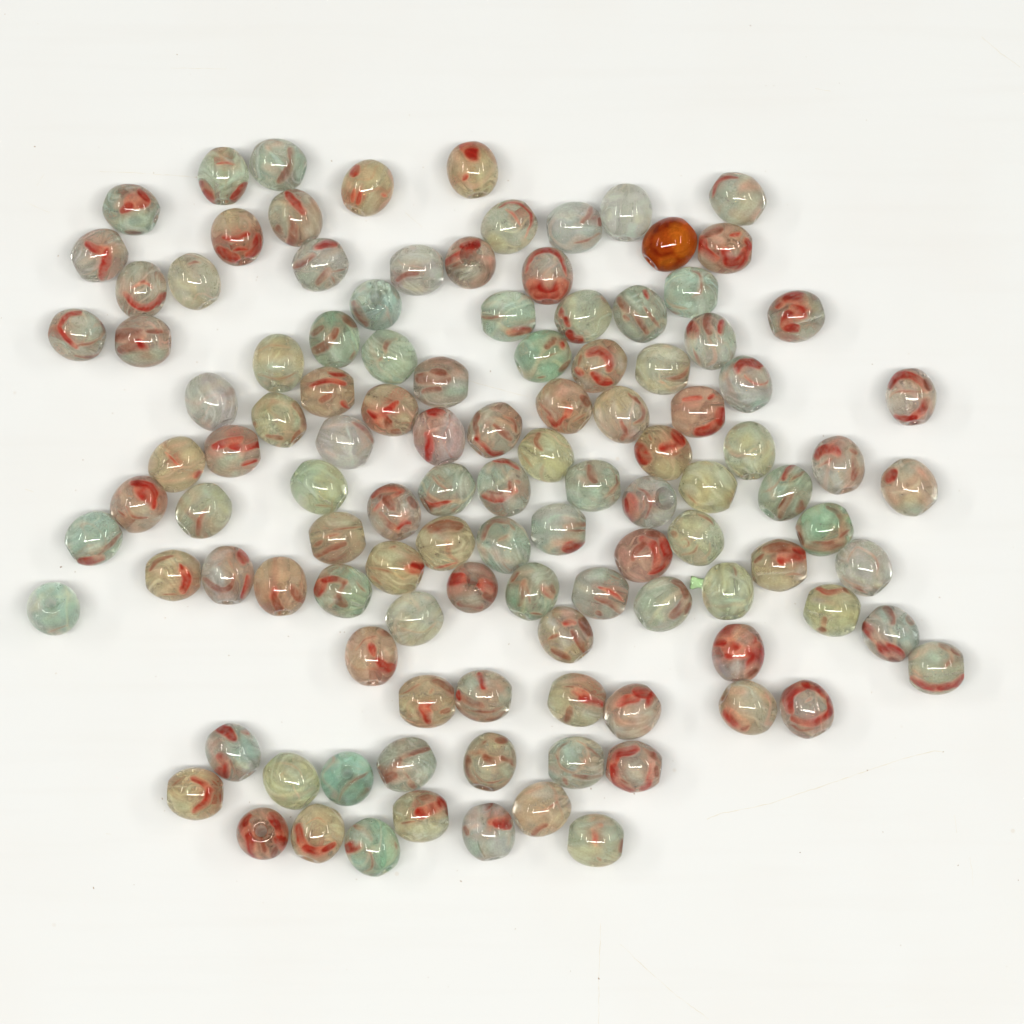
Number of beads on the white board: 114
